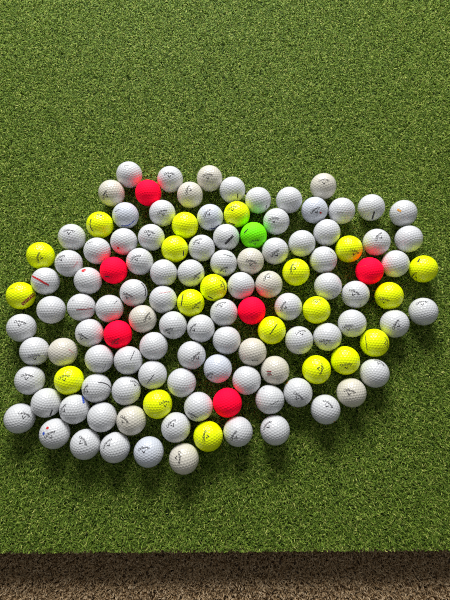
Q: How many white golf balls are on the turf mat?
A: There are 94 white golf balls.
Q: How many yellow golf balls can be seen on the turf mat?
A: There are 20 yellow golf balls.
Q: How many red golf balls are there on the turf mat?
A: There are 6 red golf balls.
